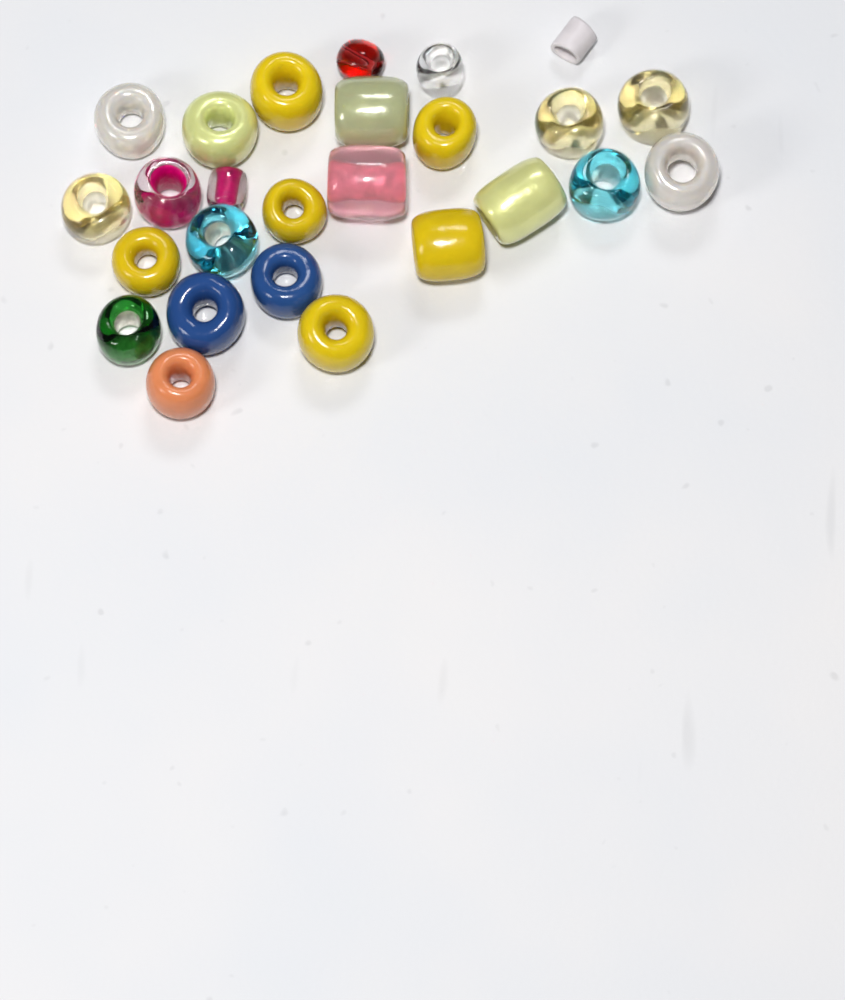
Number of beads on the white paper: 26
